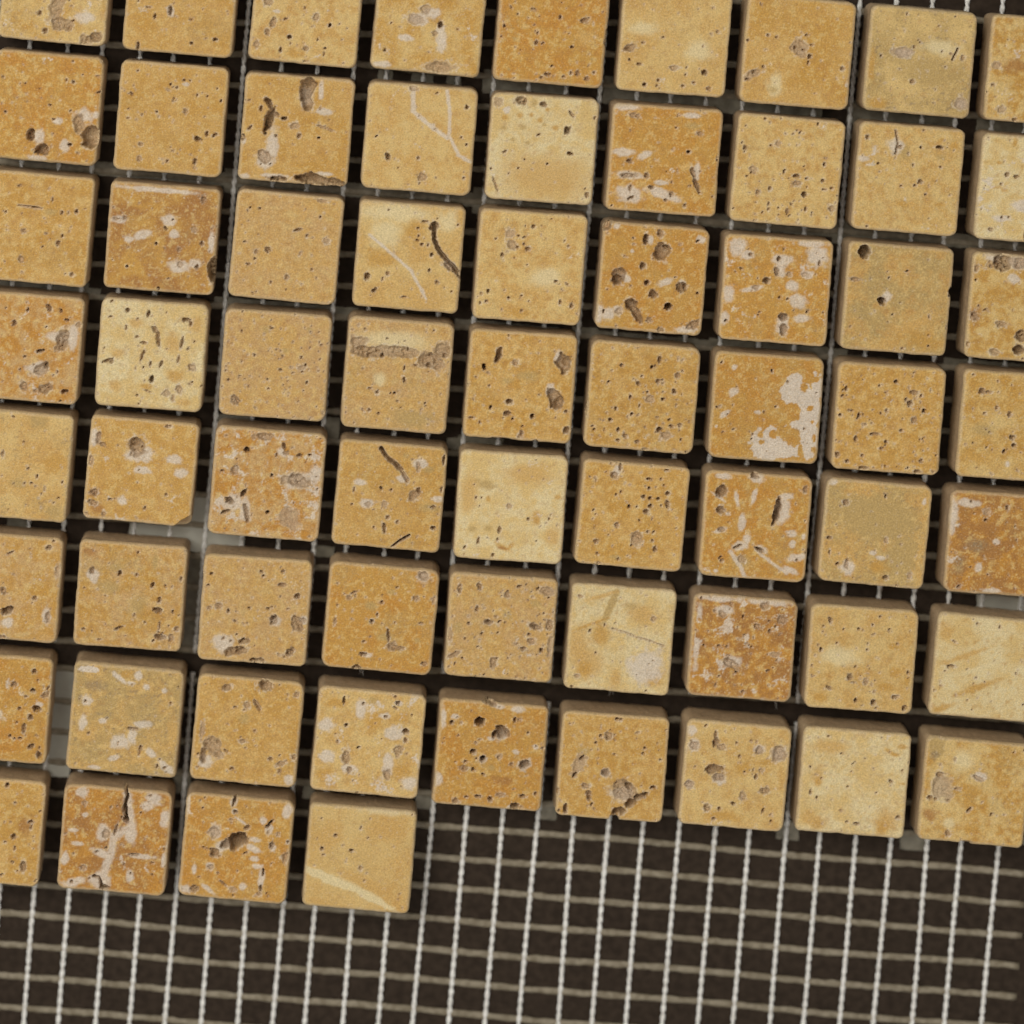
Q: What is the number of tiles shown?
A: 67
